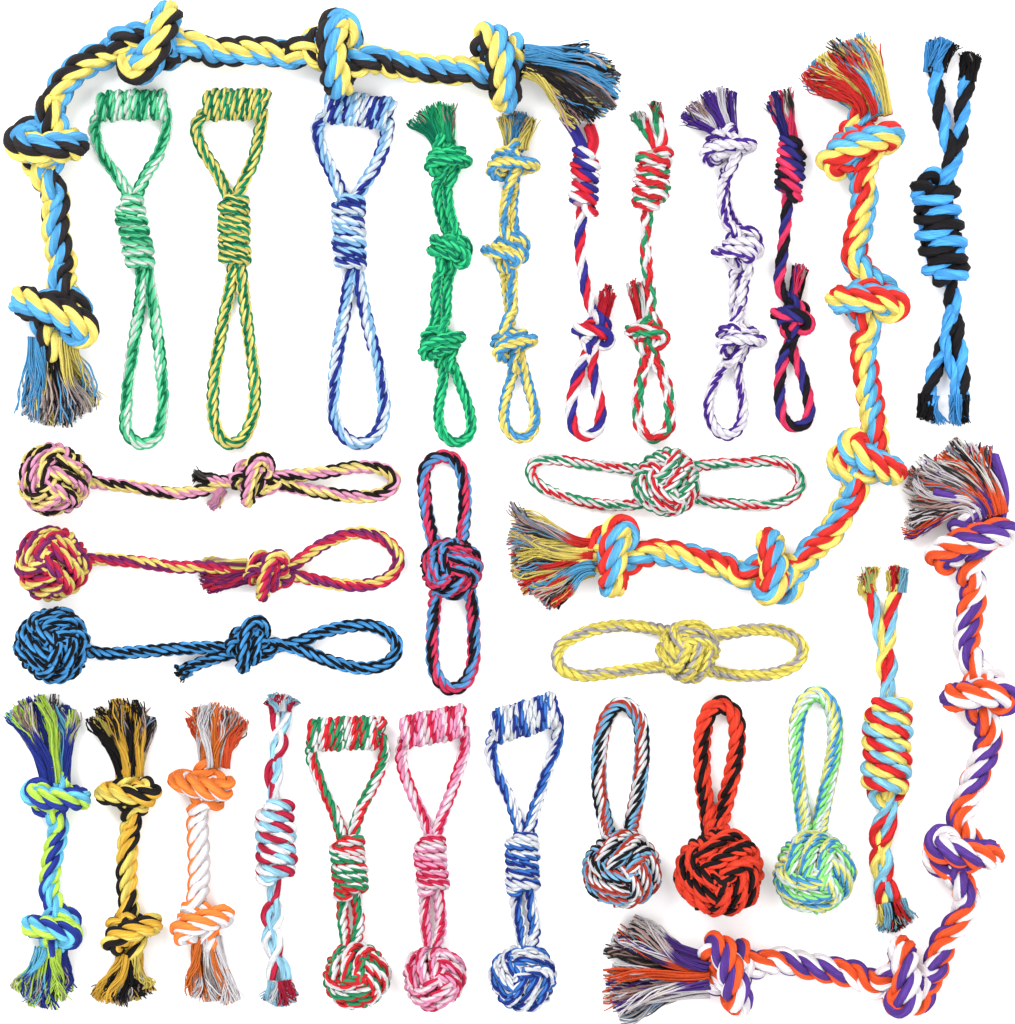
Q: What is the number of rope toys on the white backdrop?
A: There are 30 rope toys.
